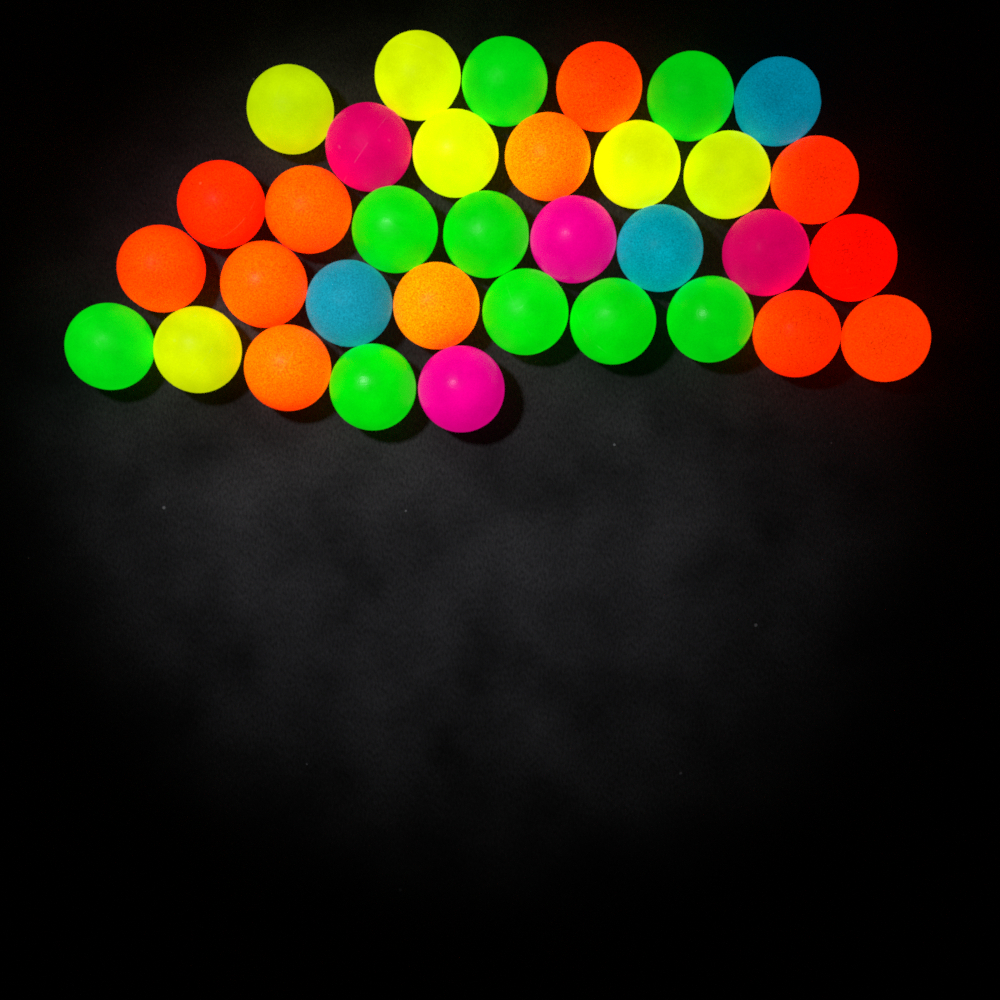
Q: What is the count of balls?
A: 34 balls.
